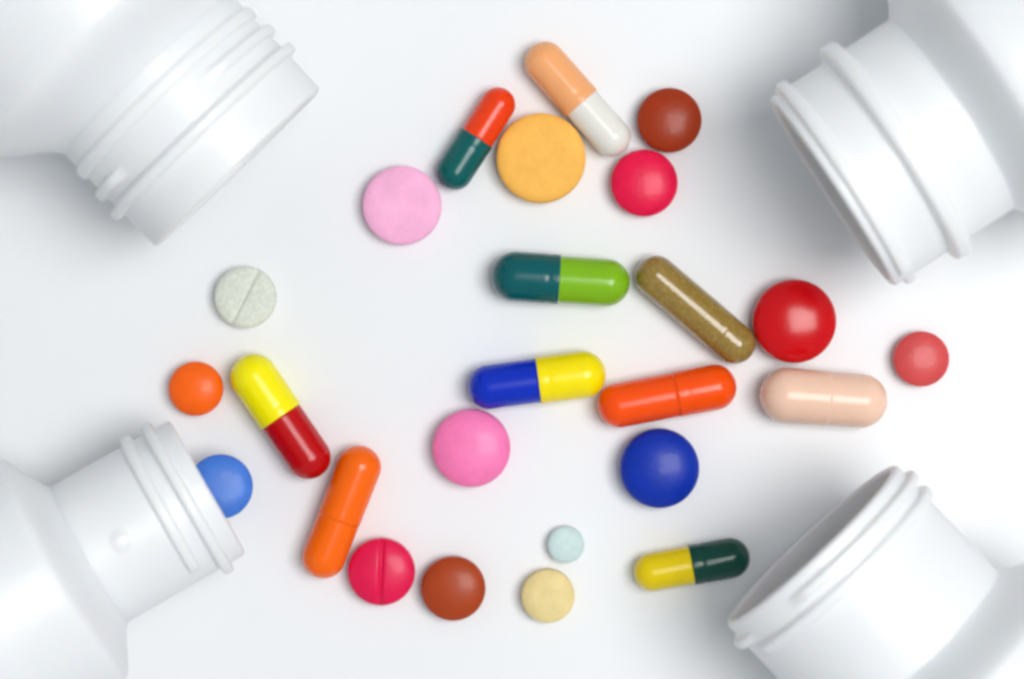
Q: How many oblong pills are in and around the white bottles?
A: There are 10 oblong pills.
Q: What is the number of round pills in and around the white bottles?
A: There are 15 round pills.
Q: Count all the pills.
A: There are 25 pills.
